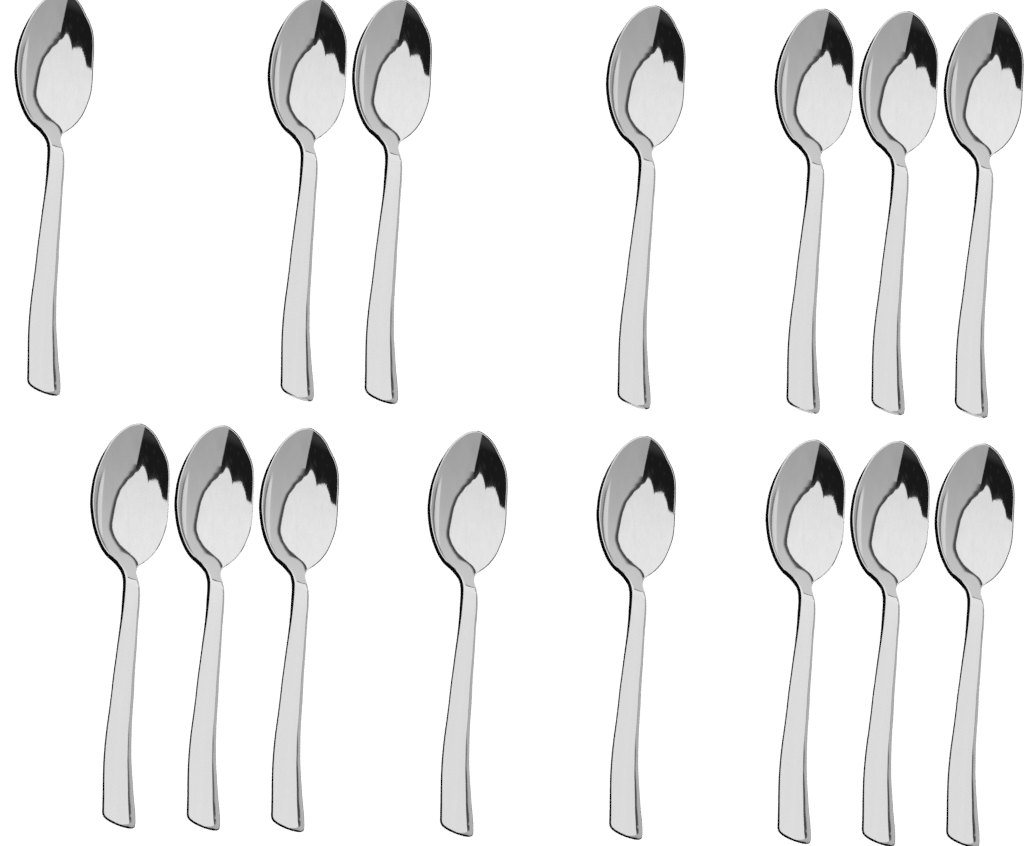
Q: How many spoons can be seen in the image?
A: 15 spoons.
